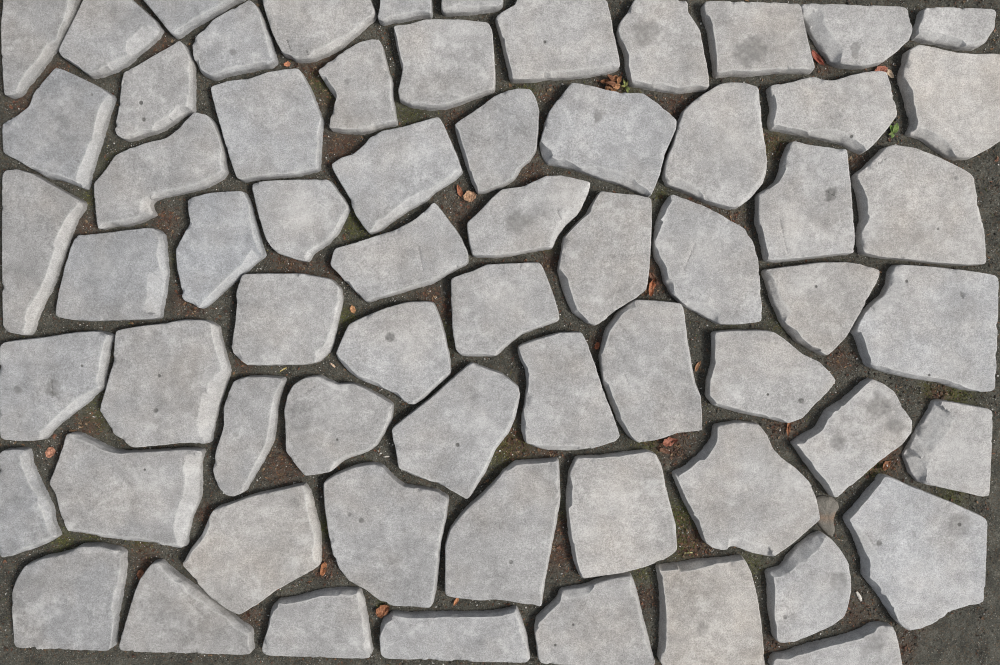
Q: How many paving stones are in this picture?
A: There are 65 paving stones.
